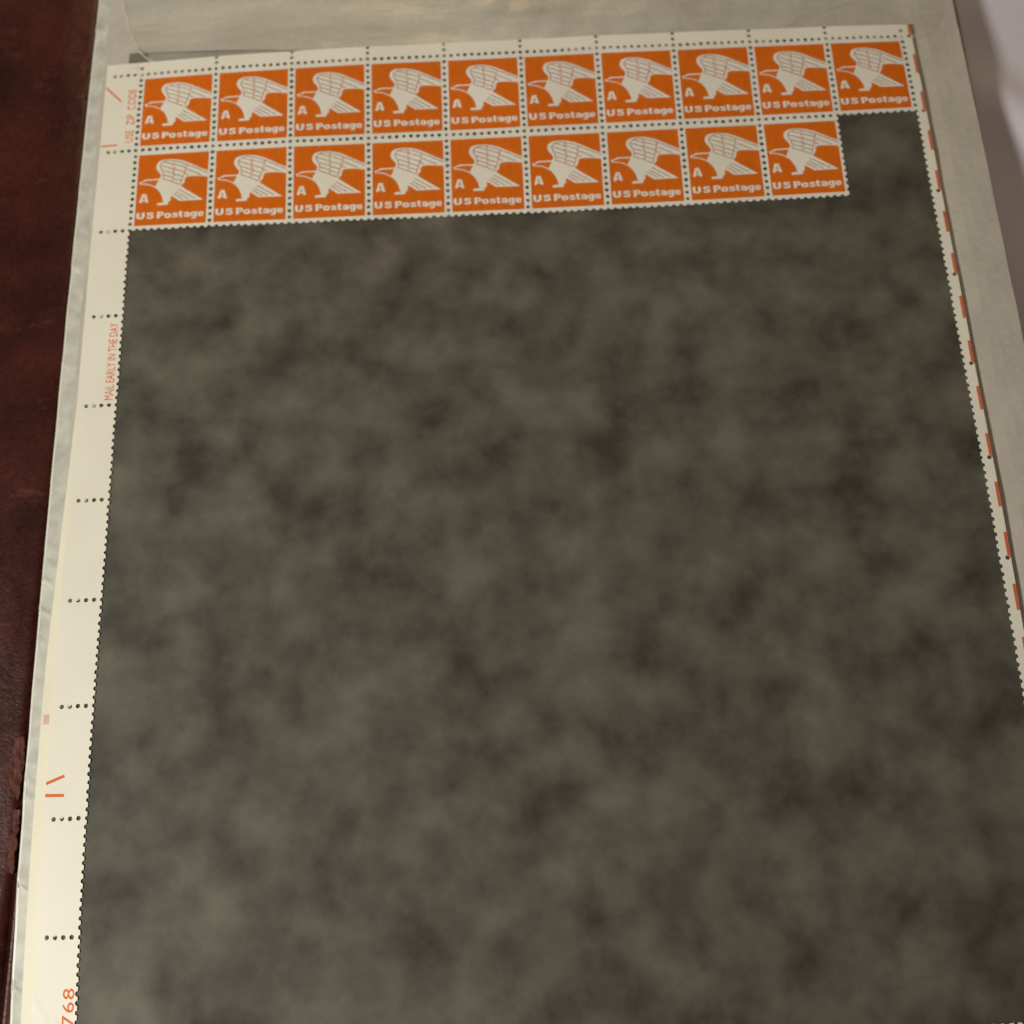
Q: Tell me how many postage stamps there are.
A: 19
